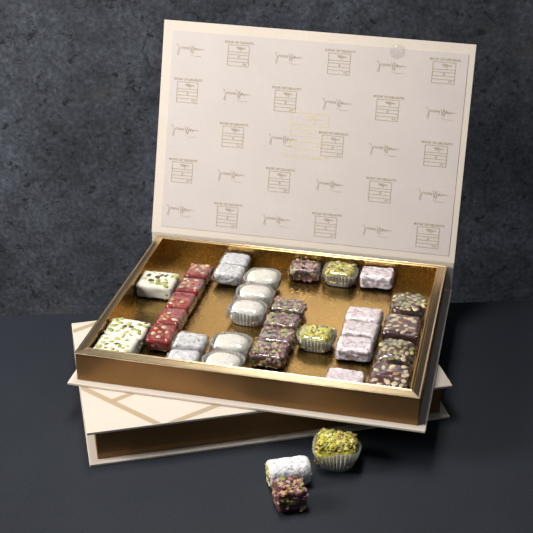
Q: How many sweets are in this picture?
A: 36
